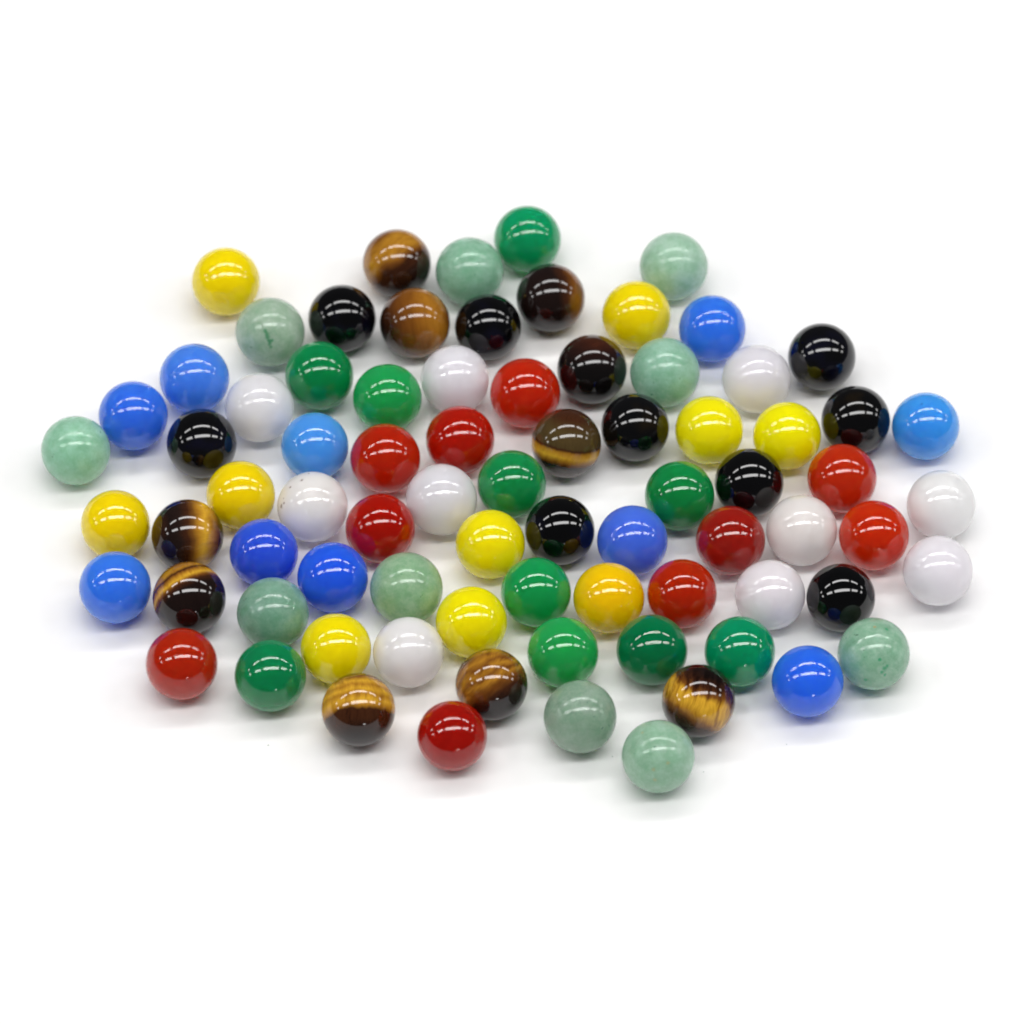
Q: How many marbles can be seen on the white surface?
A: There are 79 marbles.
